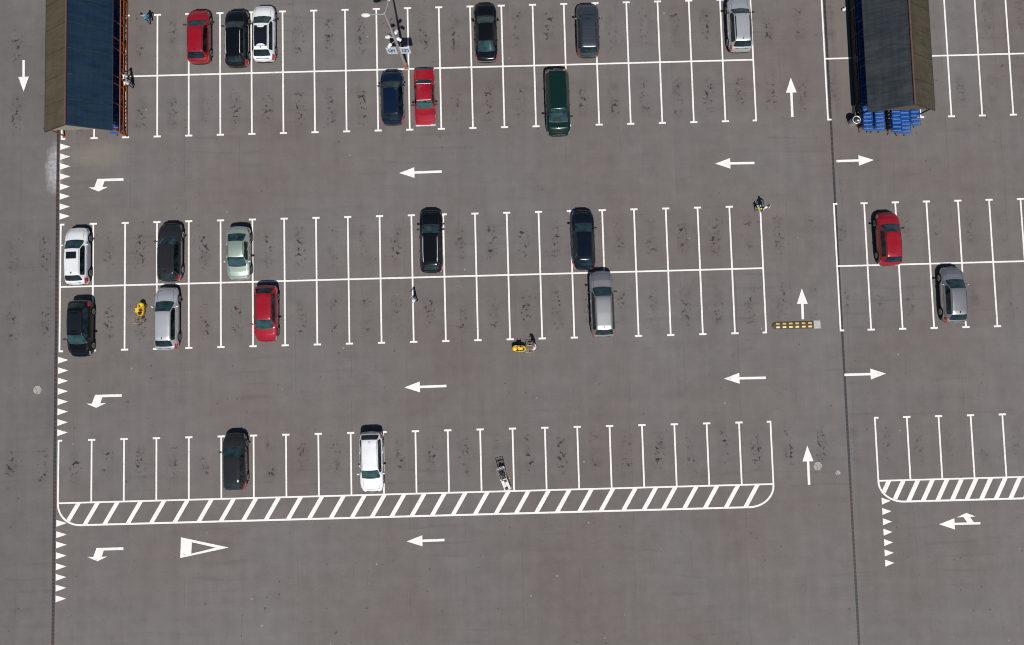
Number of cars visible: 22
